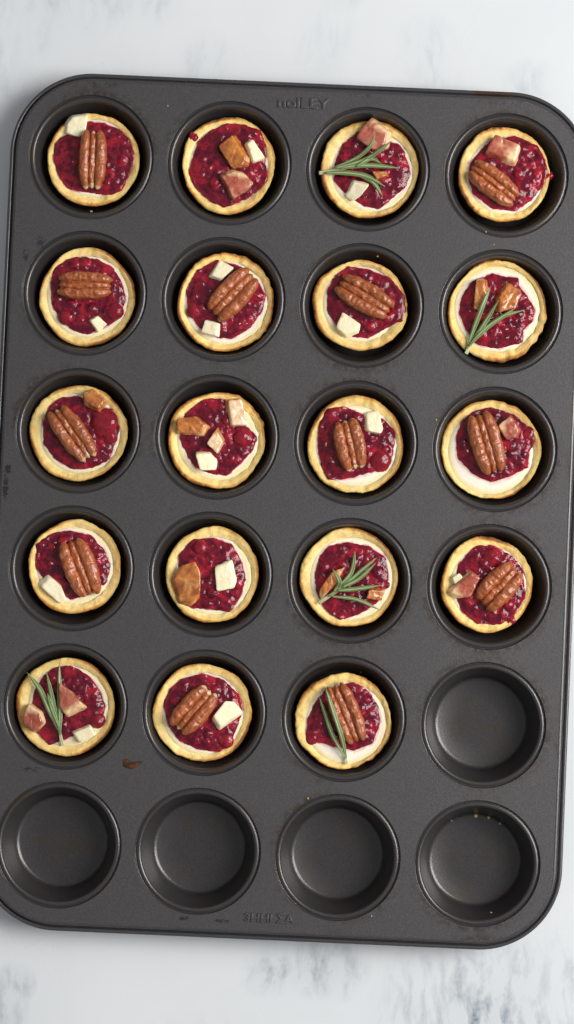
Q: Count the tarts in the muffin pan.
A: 19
